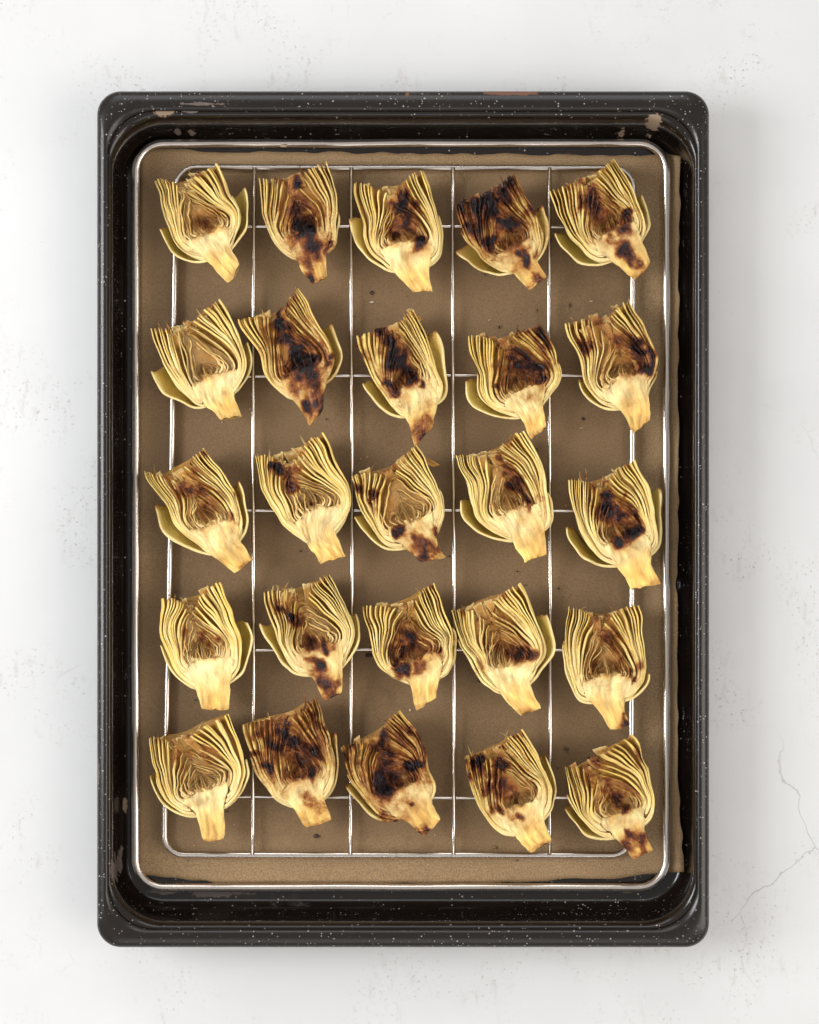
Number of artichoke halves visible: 25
